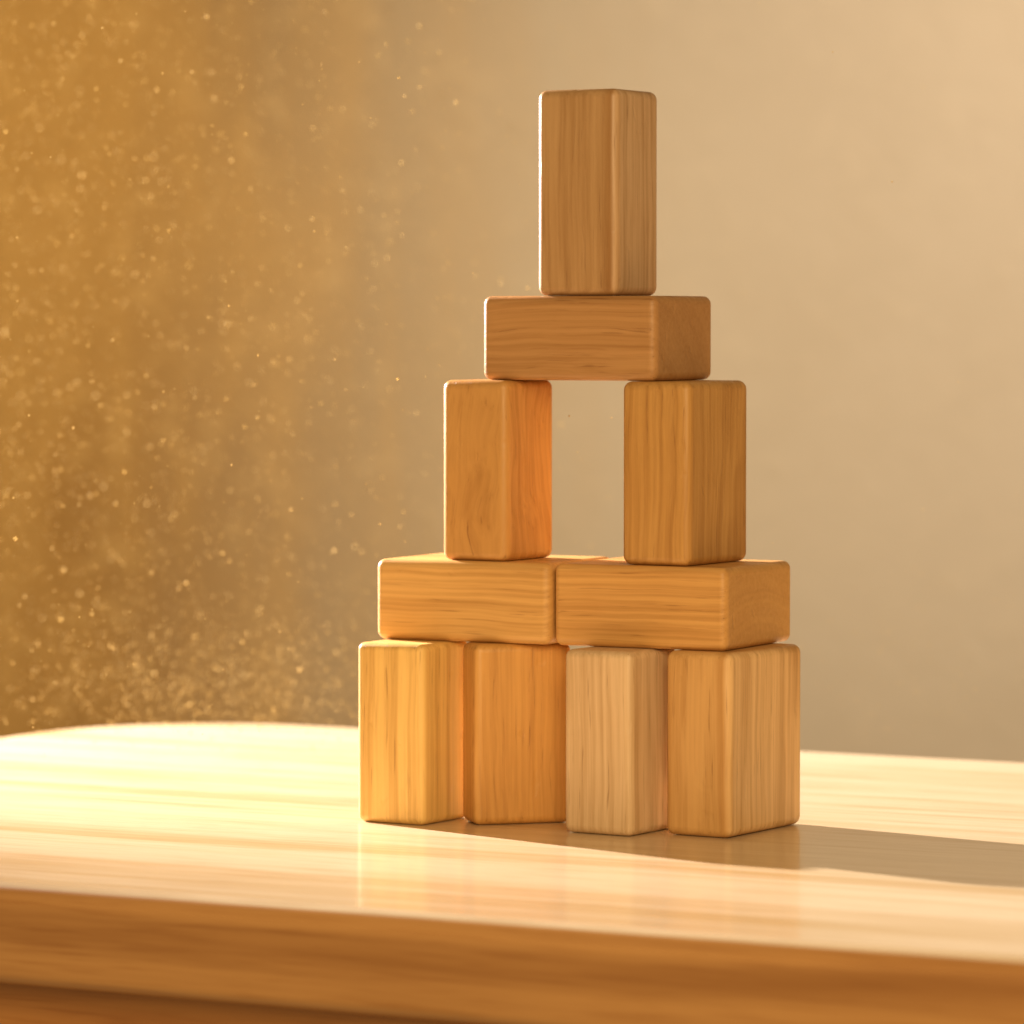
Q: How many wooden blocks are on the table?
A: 10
